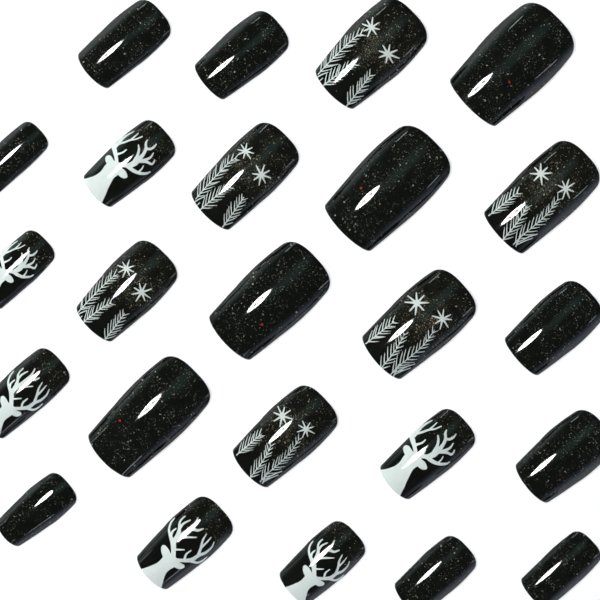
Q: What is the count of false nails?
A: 24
